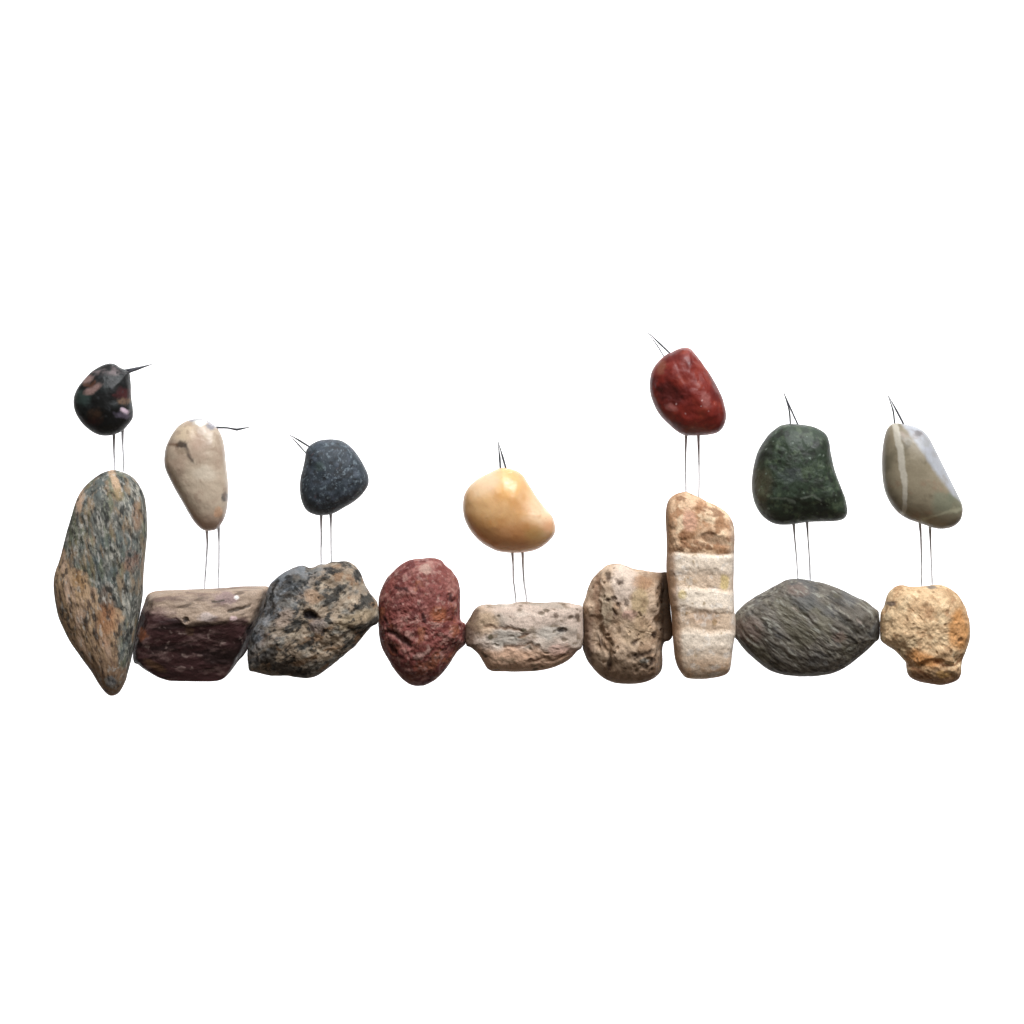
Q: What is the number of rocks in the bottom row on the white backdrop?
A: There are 9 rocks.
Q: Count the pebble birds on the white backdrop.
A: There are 7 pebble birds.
